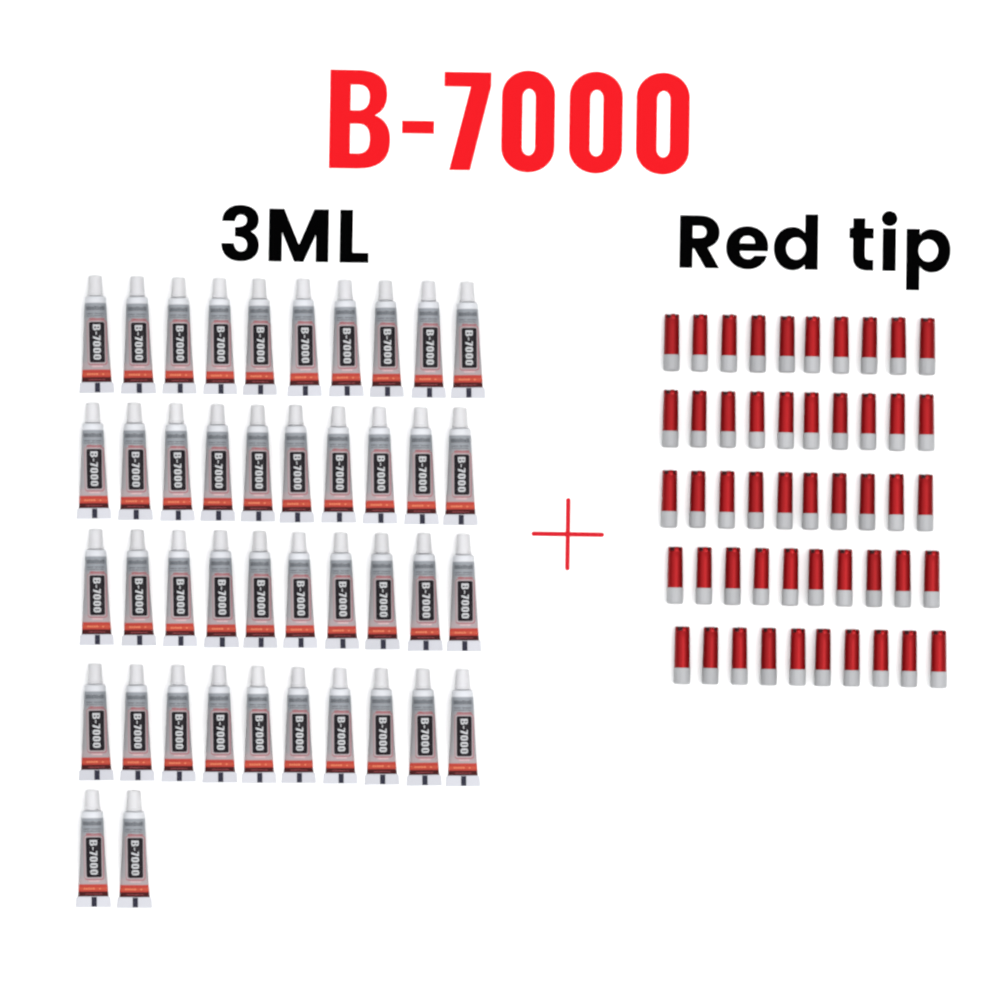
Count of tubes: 42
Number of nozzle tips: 50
